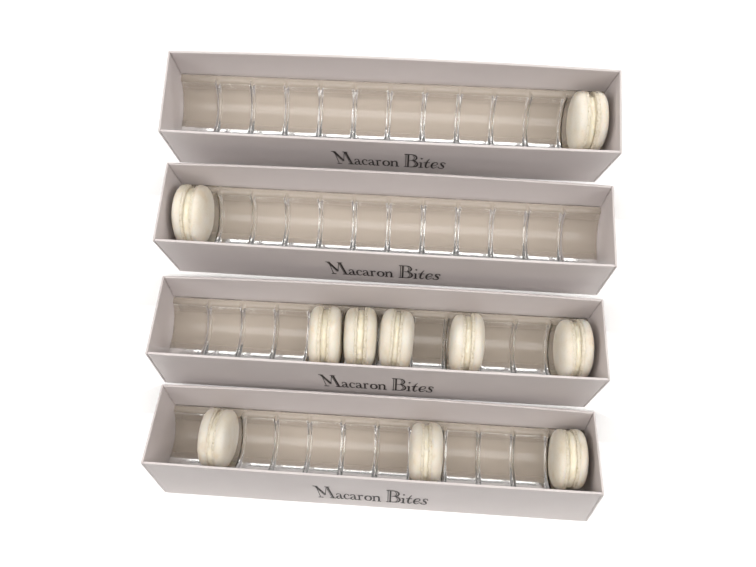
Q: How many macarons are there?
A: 10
